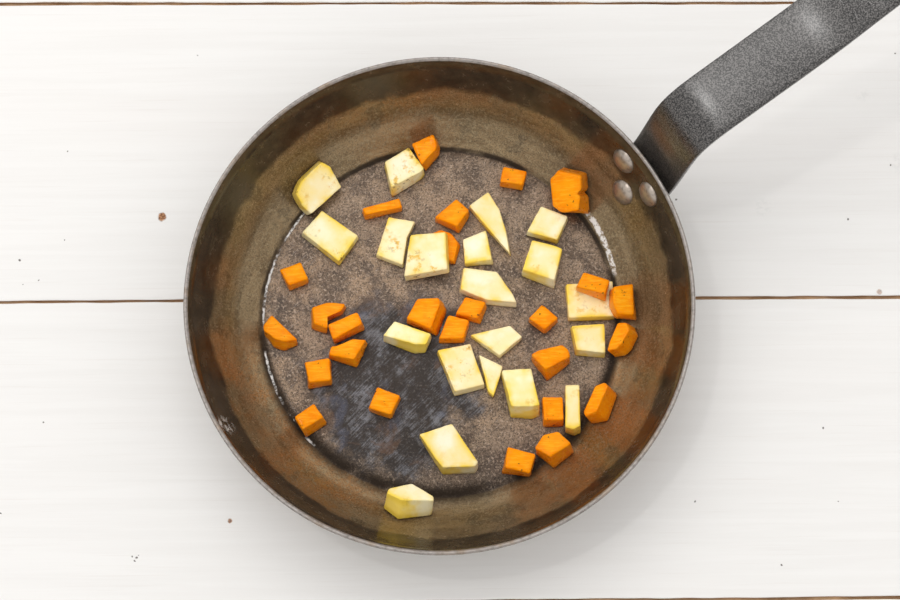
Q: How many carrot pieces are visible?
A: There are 26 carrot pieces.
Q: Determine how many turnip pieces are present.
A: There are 20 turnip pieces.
